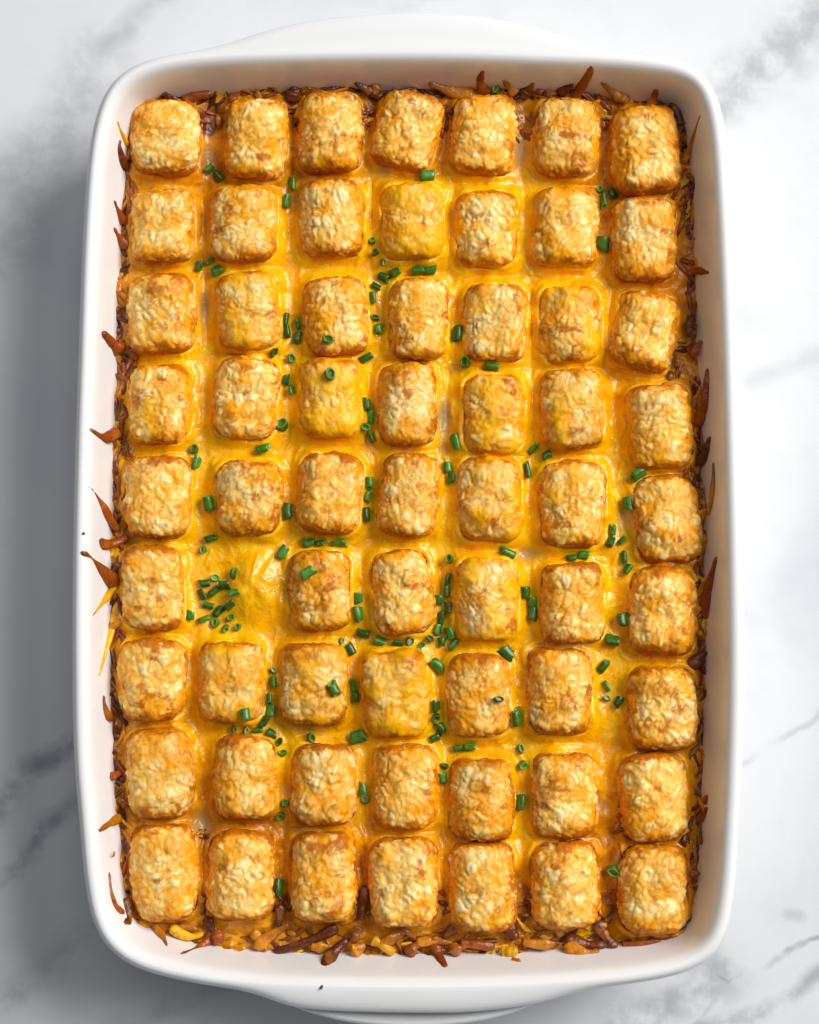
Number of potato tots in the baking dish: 62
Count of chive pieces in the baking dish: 157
